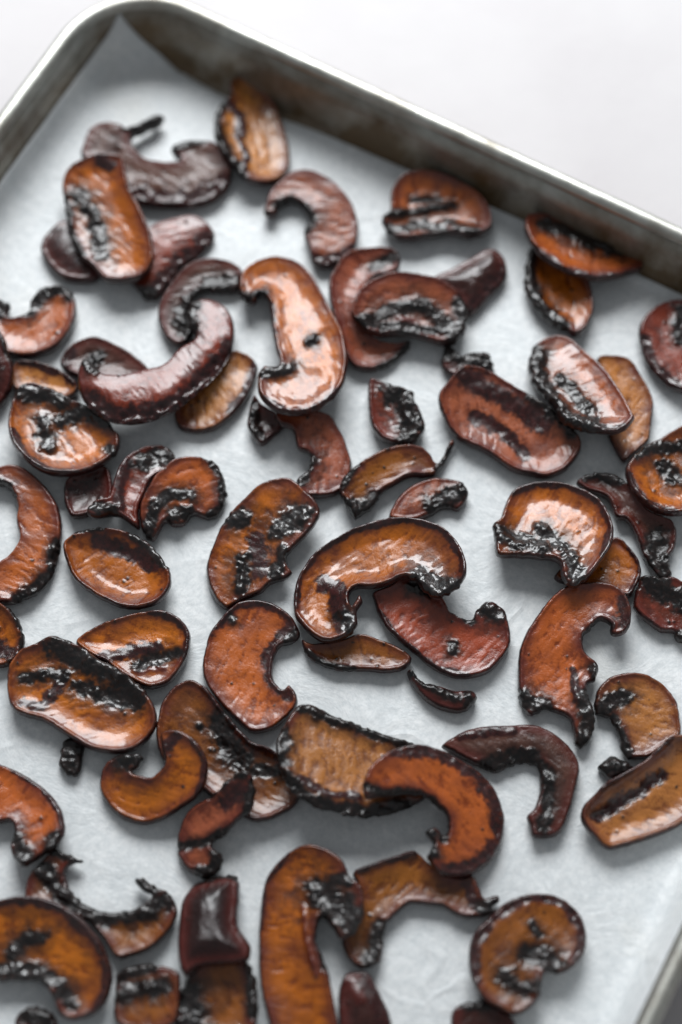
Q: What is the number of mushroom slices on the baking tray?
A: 73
